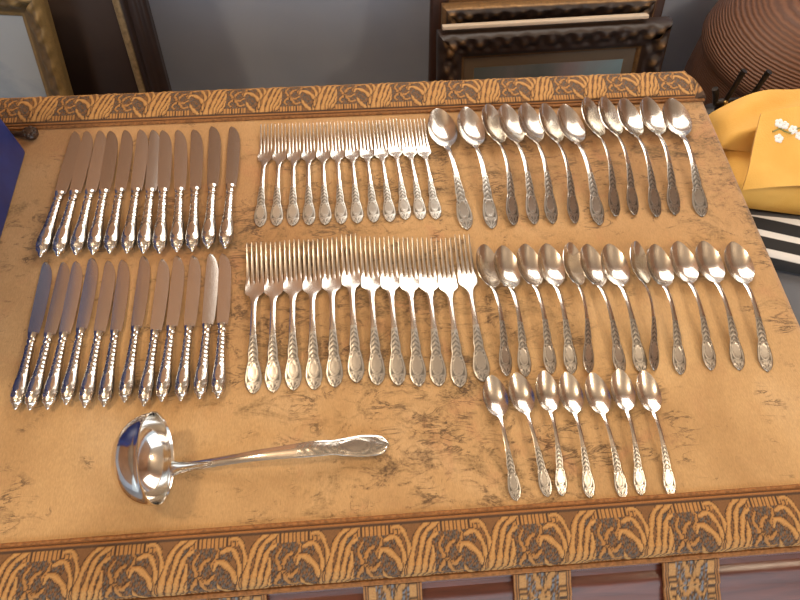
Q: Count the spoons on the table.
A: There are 31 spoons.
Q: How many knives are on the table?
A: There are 24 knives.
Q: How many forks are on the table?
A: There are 24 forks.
